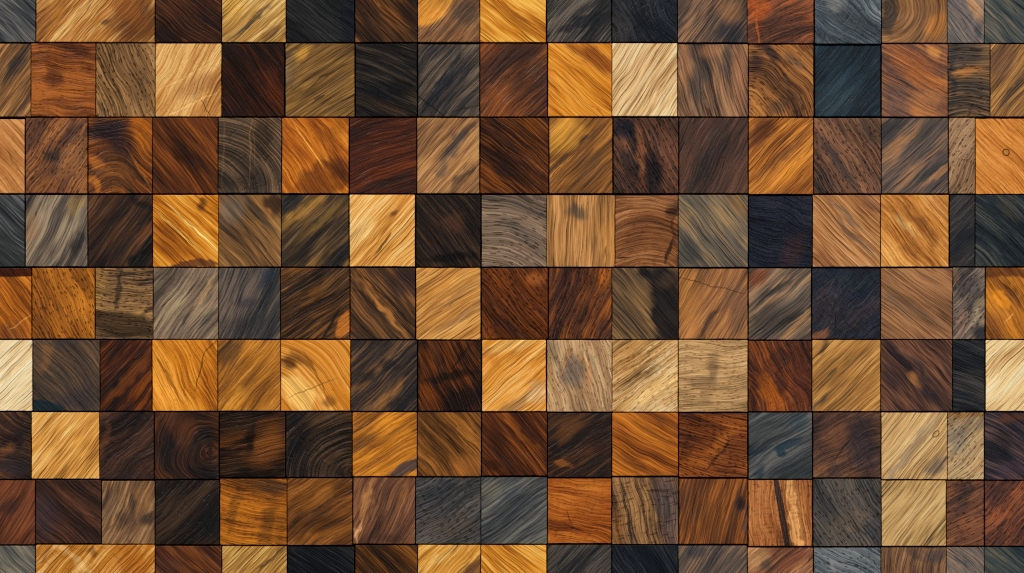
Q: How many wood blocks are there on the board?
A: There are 151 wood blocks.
